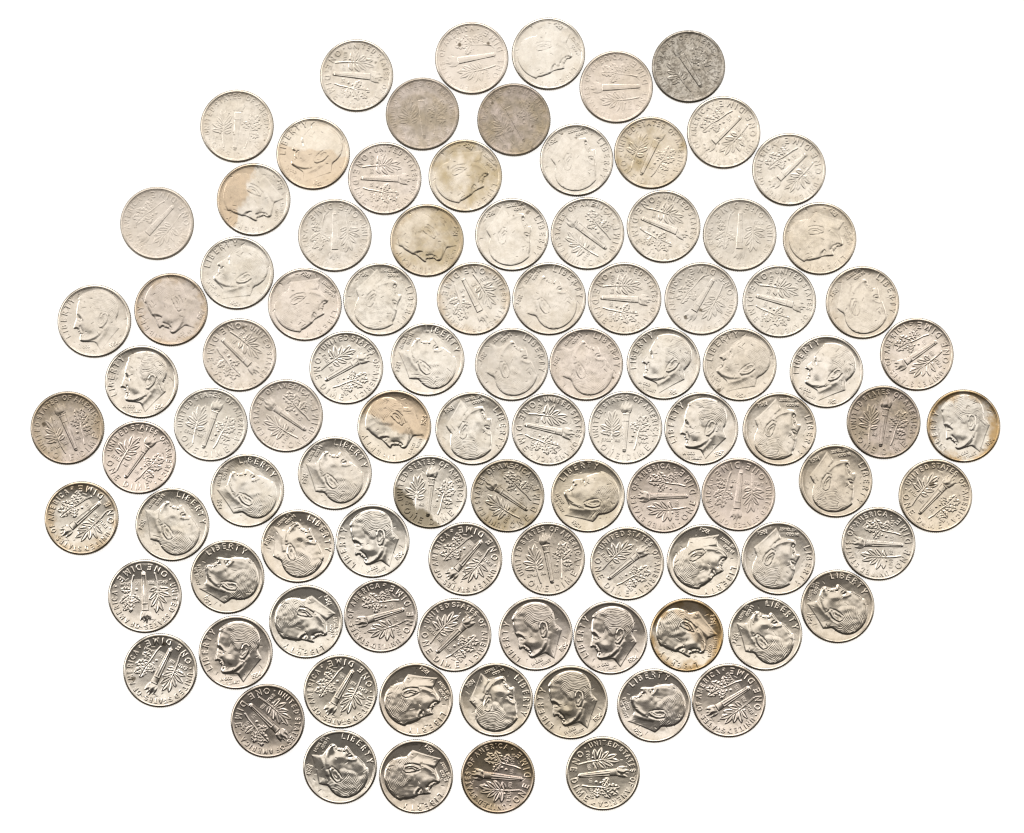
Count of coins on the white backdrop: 99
